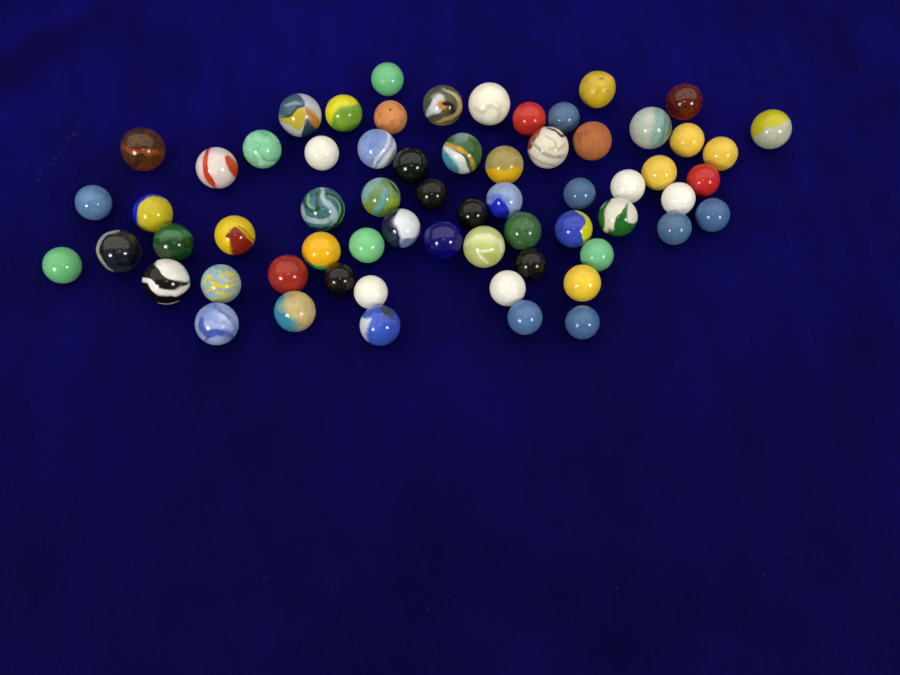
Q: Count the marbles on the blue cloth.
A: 64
